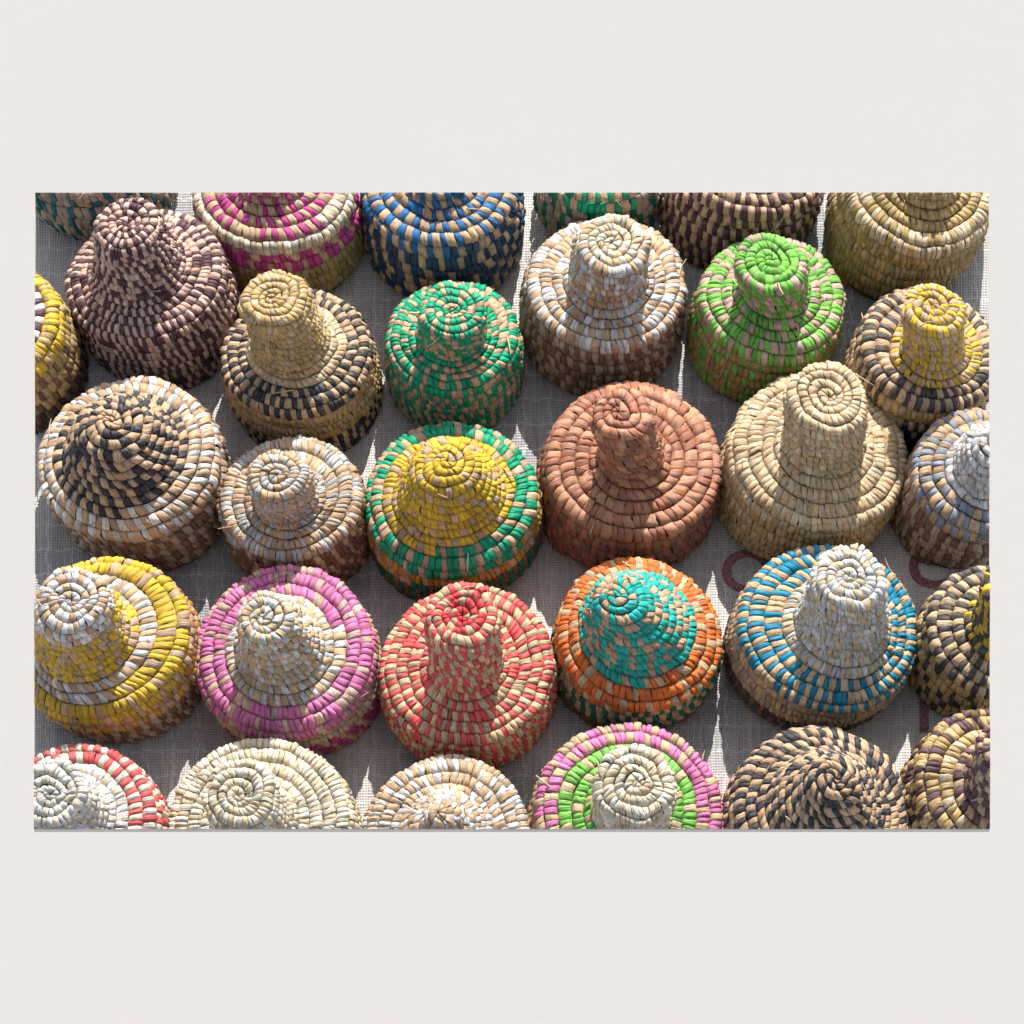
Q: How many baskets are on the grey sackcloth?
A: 31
